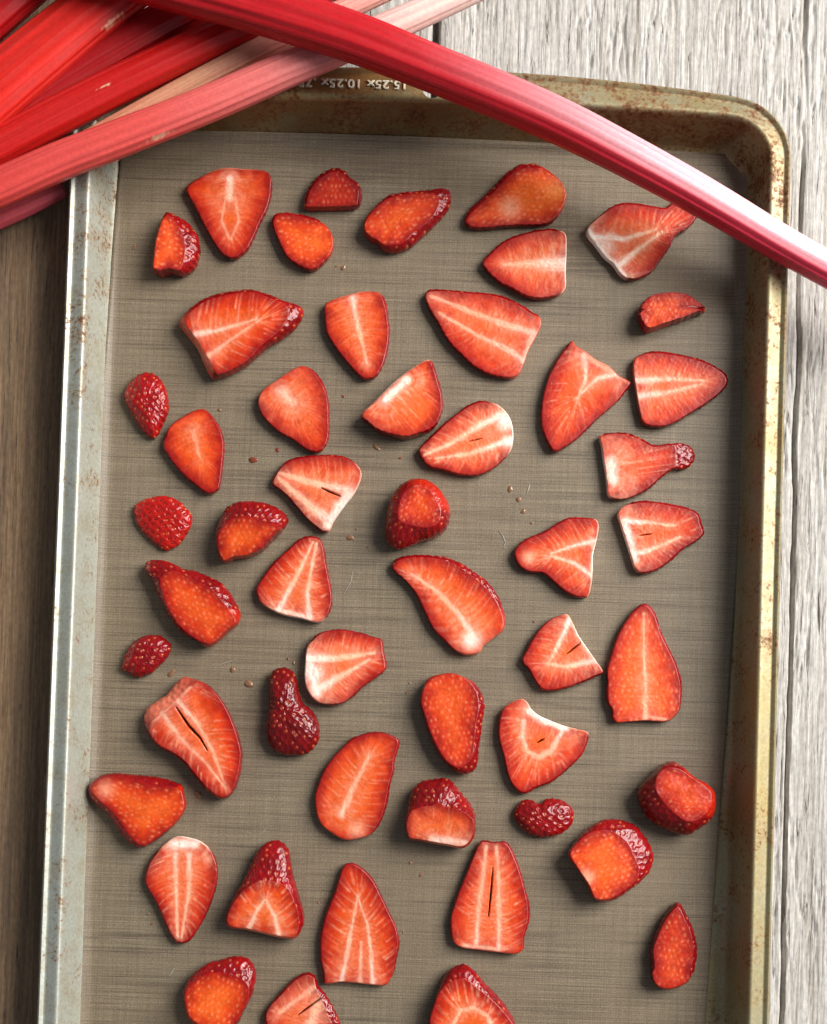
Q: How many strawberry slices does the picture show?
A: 51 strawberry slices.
